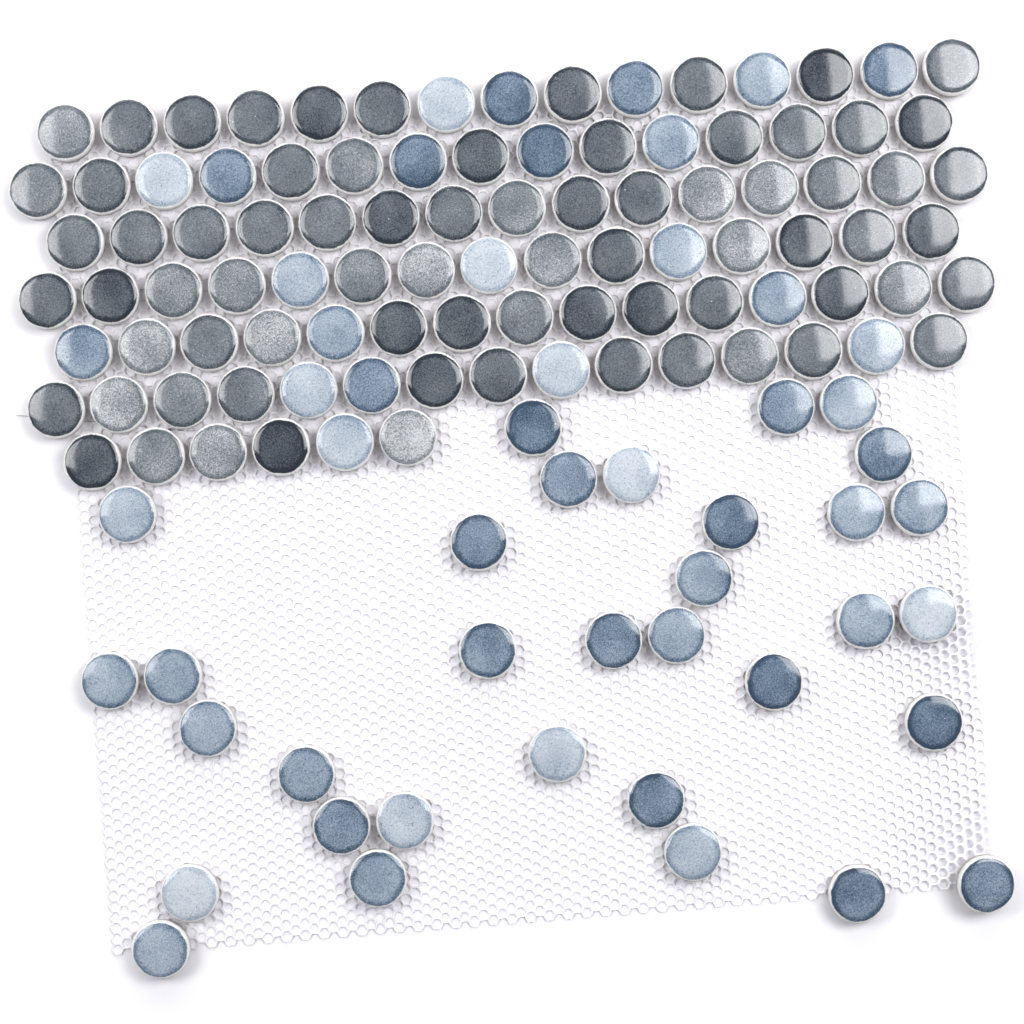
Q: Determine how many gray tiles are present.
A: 75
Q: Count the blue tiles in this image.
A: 54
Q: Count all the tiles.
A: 129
